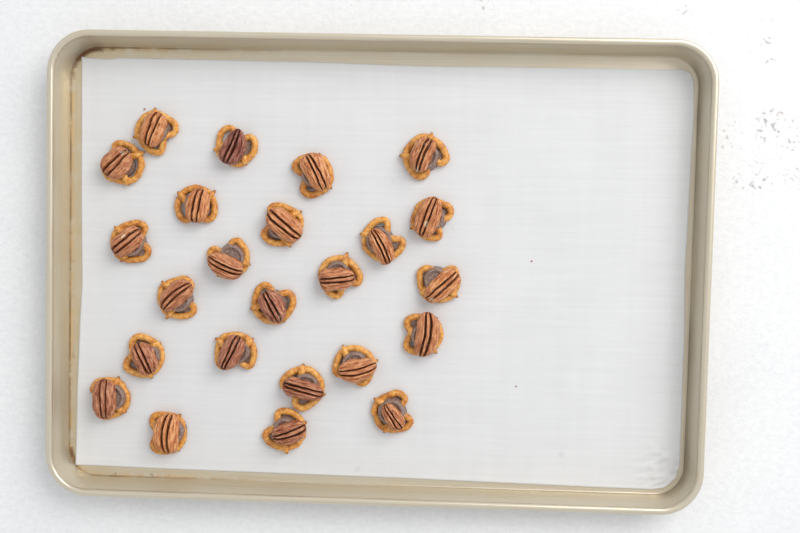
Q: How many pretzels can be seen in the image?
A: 24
